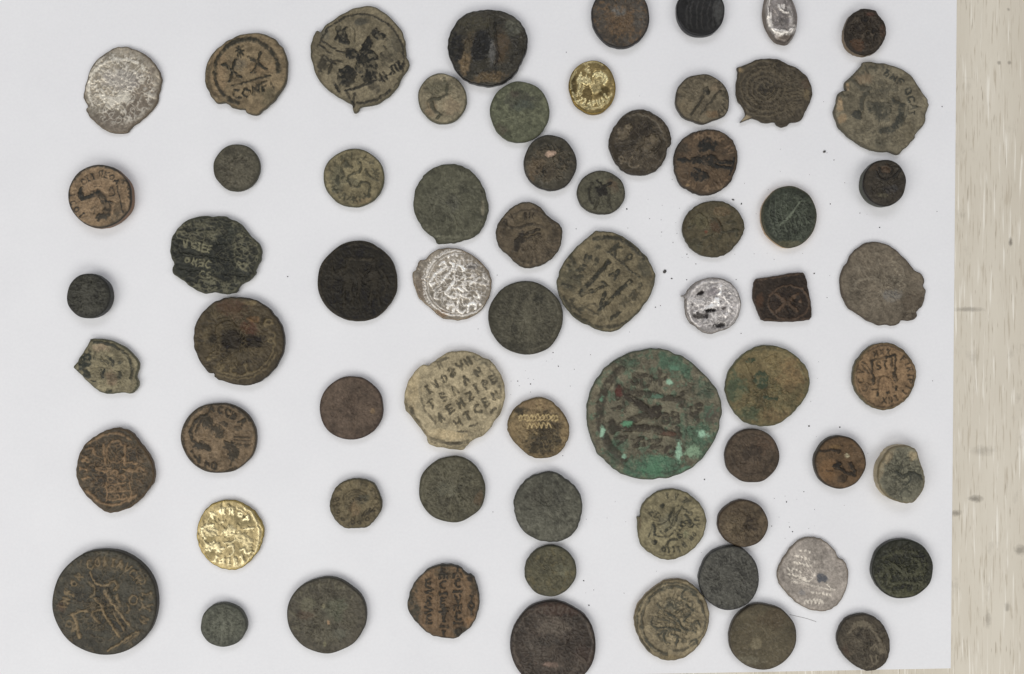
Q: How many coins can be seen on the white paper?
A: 66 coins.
